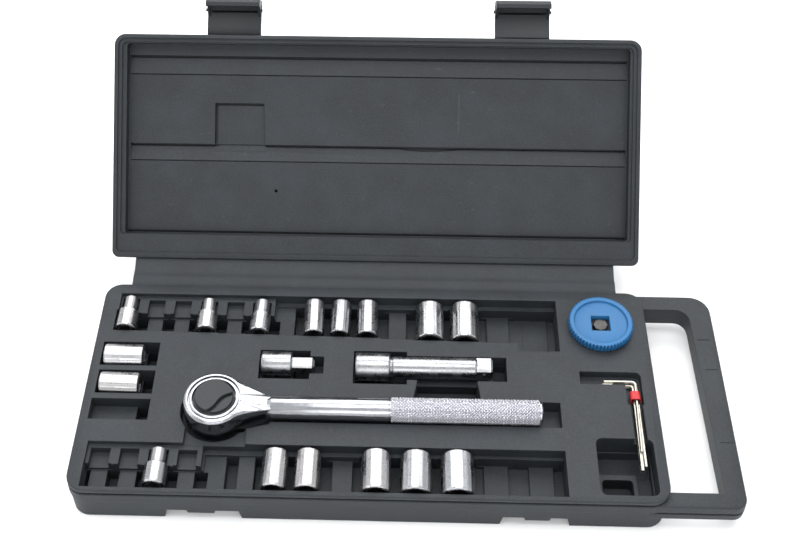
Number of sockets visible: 16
